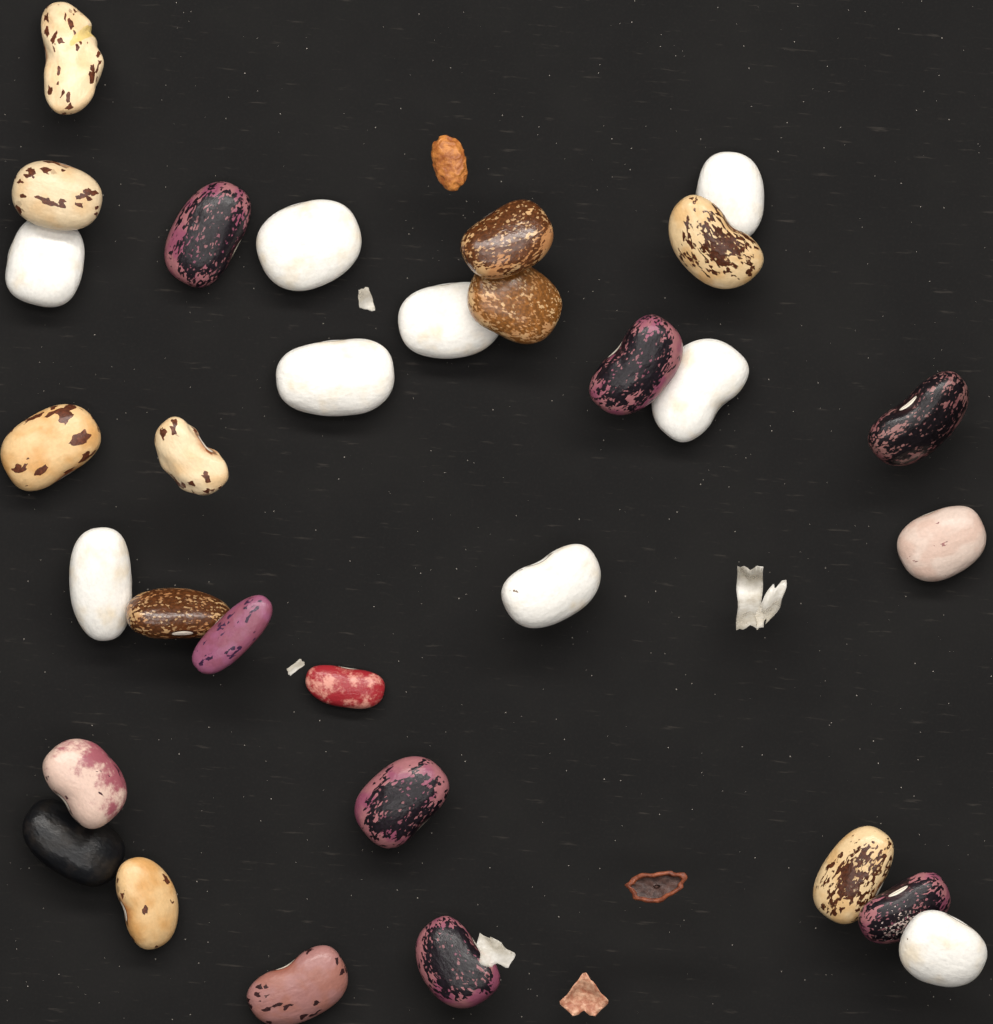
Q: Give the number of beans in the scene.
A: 31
